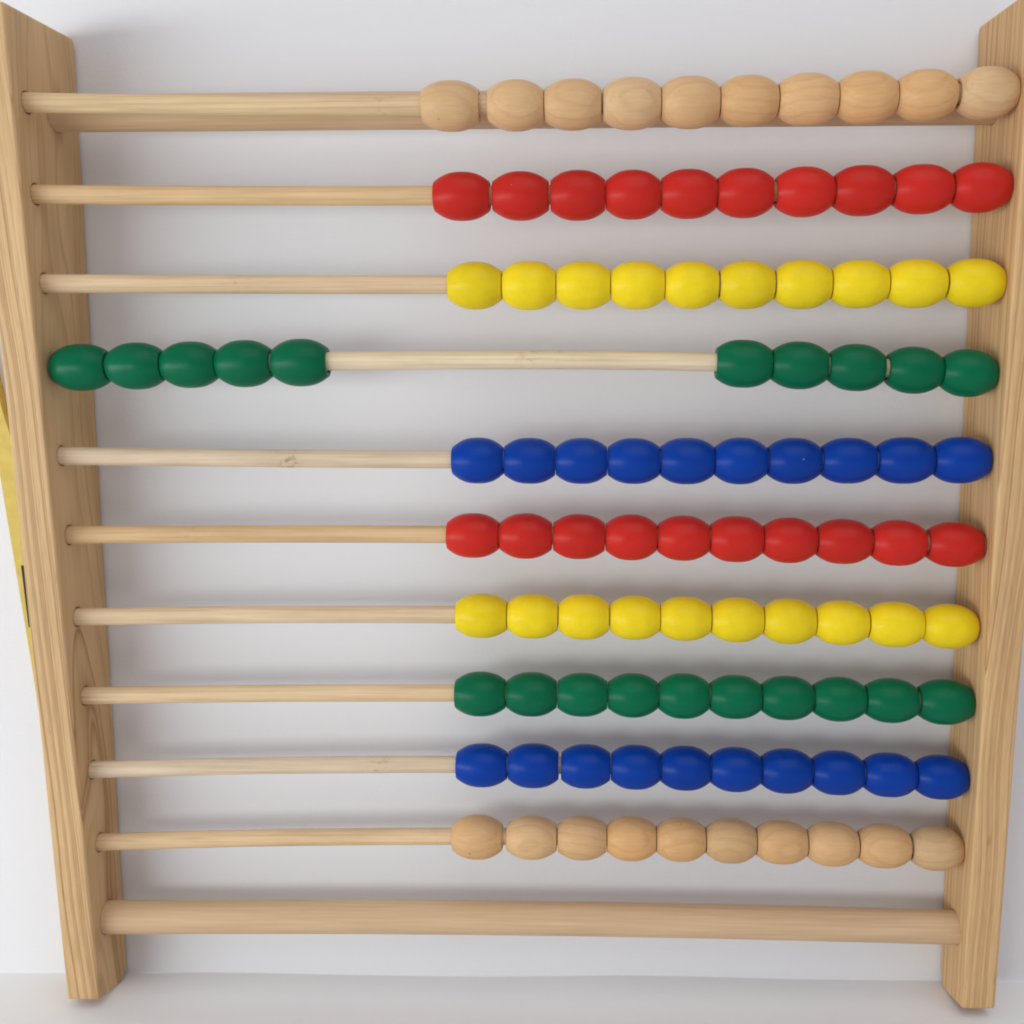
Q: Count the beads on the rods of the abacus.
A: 100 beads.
